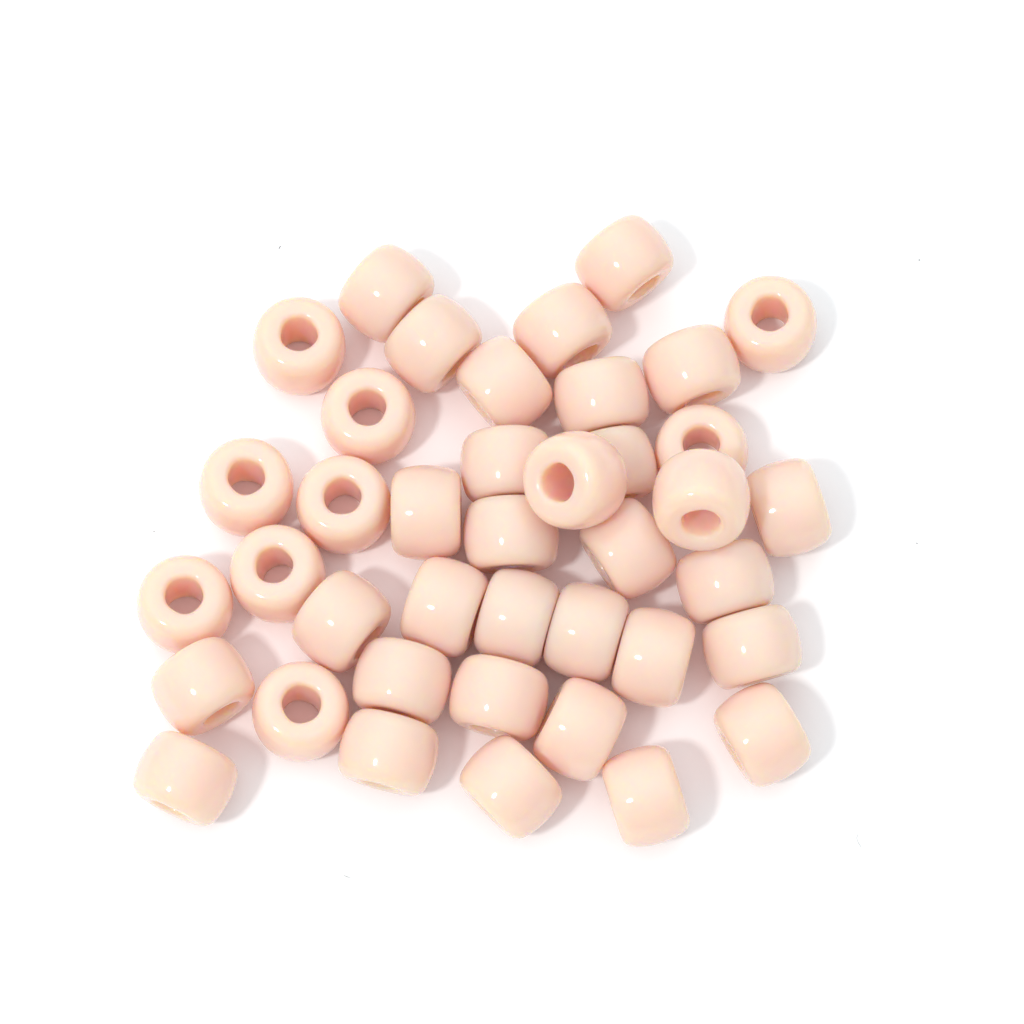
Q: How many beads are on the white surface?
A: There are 40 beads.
